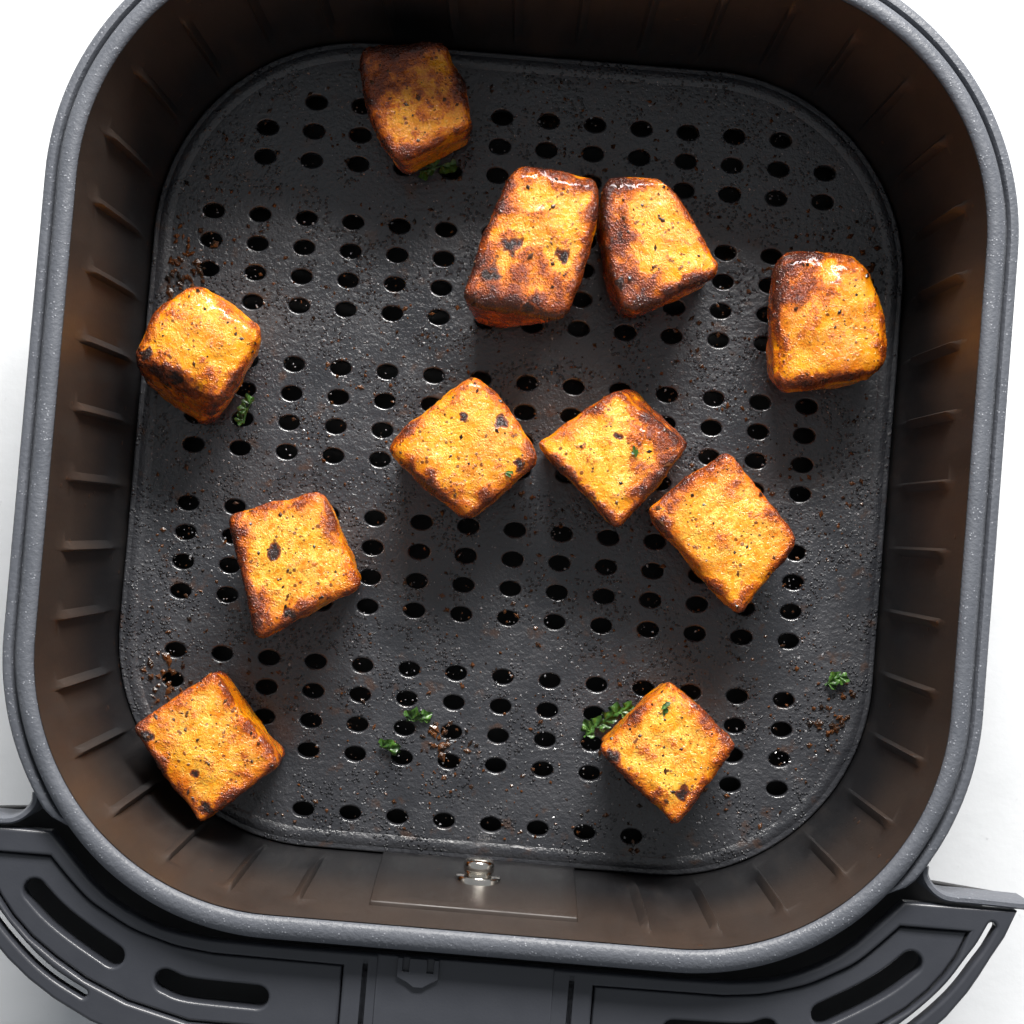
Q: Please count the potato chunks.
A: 11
